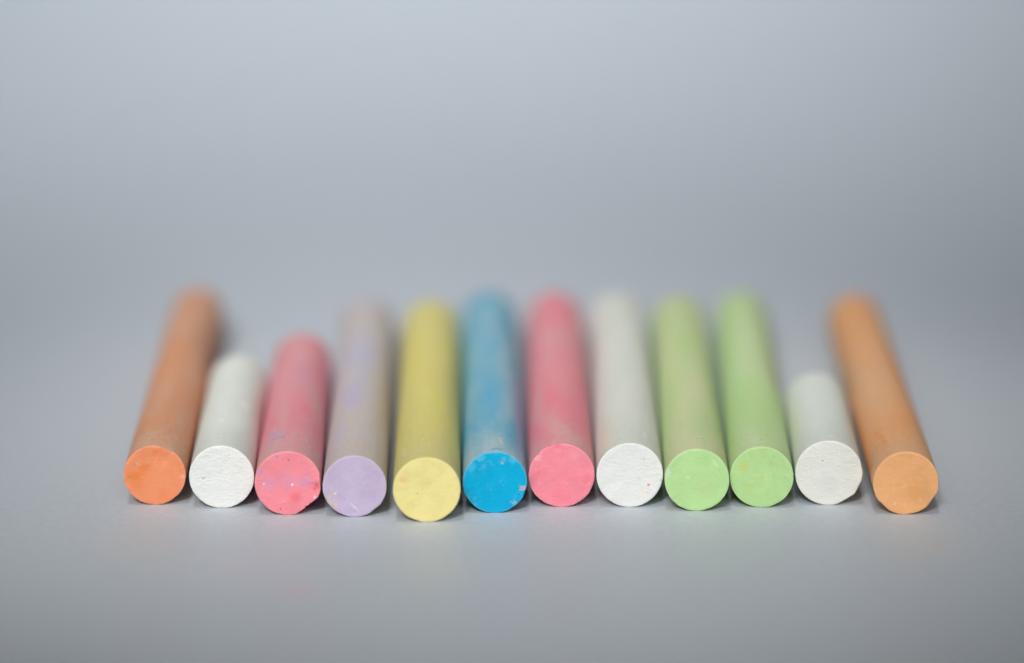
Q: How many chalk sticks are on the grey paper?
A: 12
